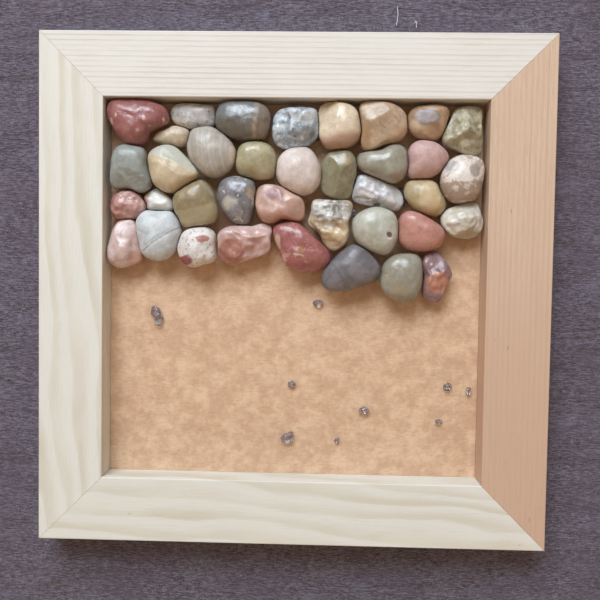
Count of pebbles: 37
